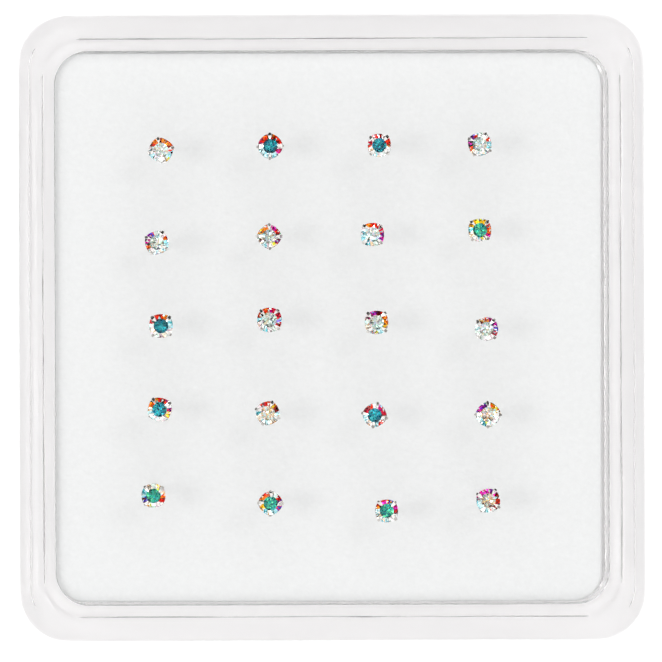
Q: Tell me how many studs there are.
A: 20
